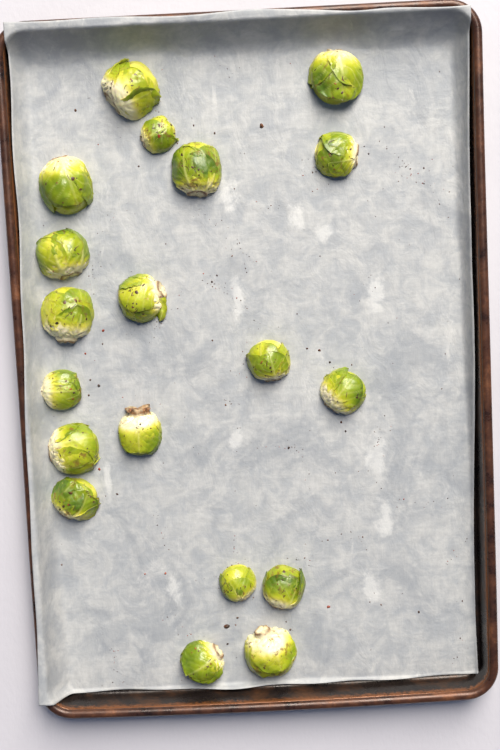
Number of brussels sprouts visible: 19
